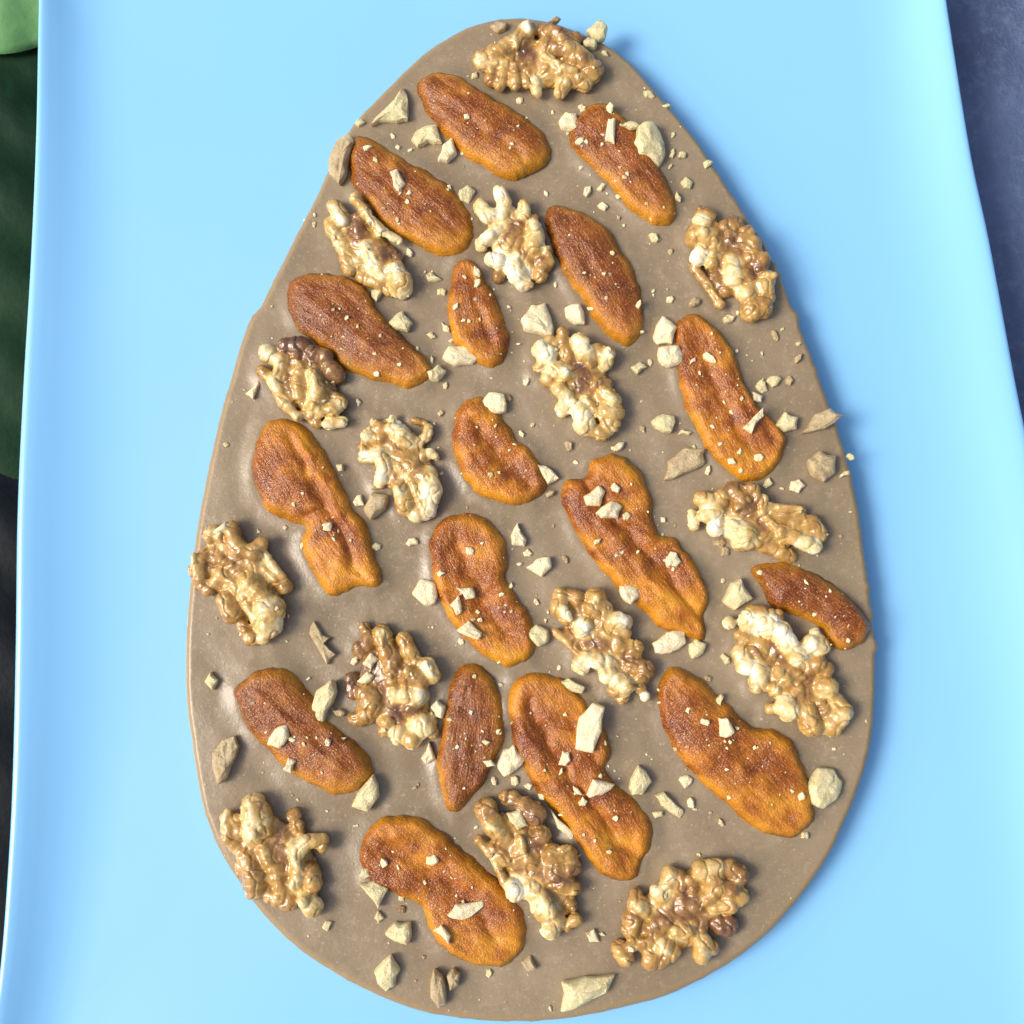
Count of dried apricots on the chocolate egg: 17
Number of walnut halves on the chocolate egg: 15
